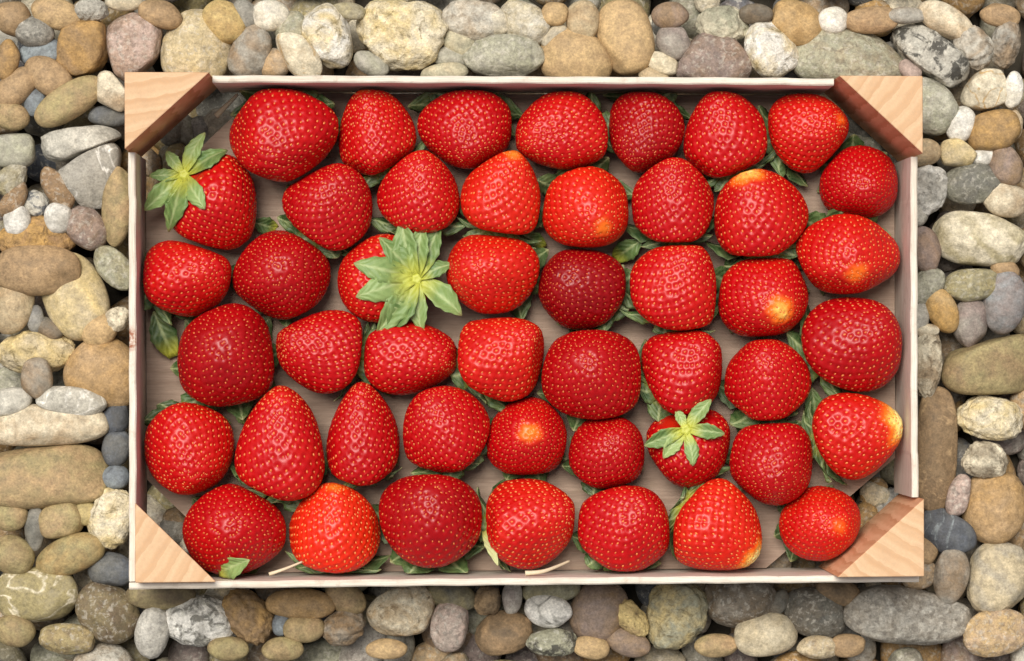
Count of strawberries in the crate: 47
